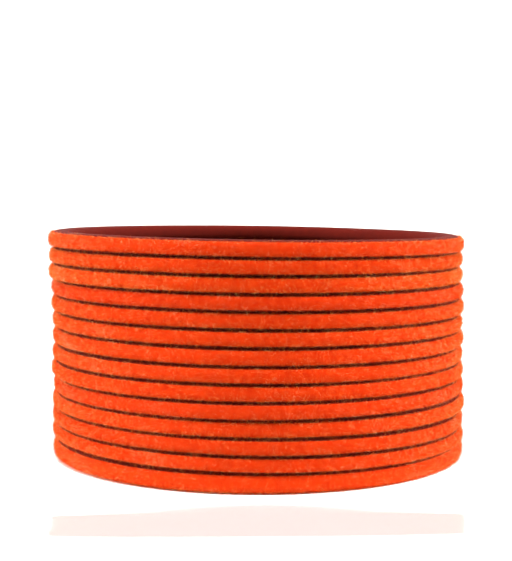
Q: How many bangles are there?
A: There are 14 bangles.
